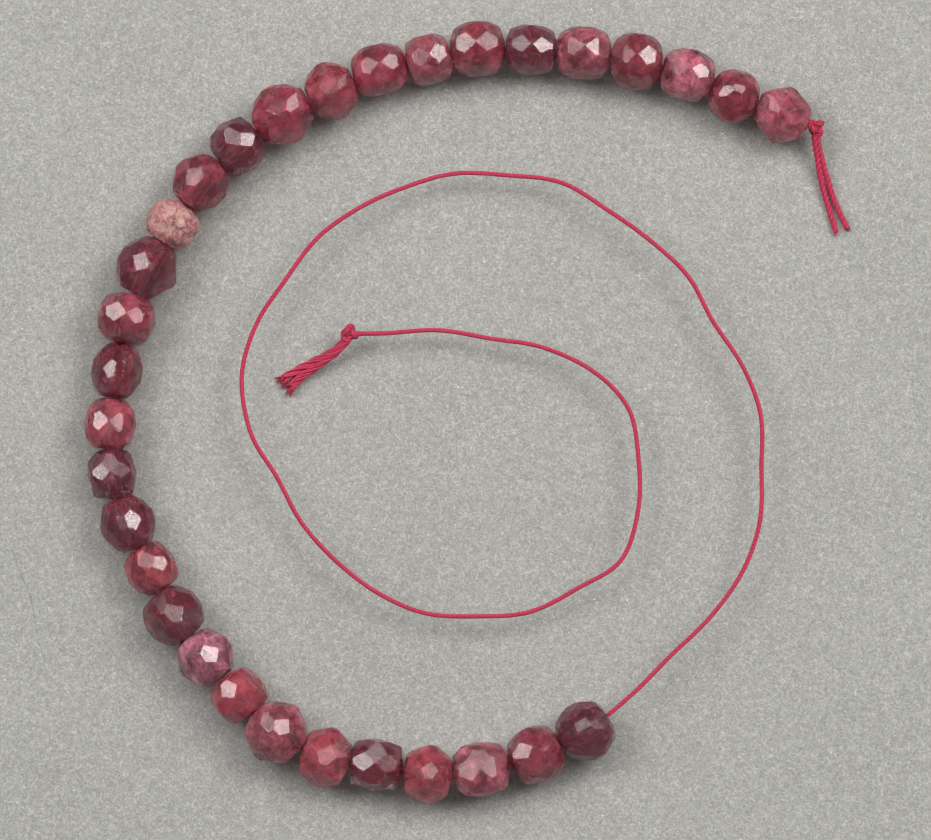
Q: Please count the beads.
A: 31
